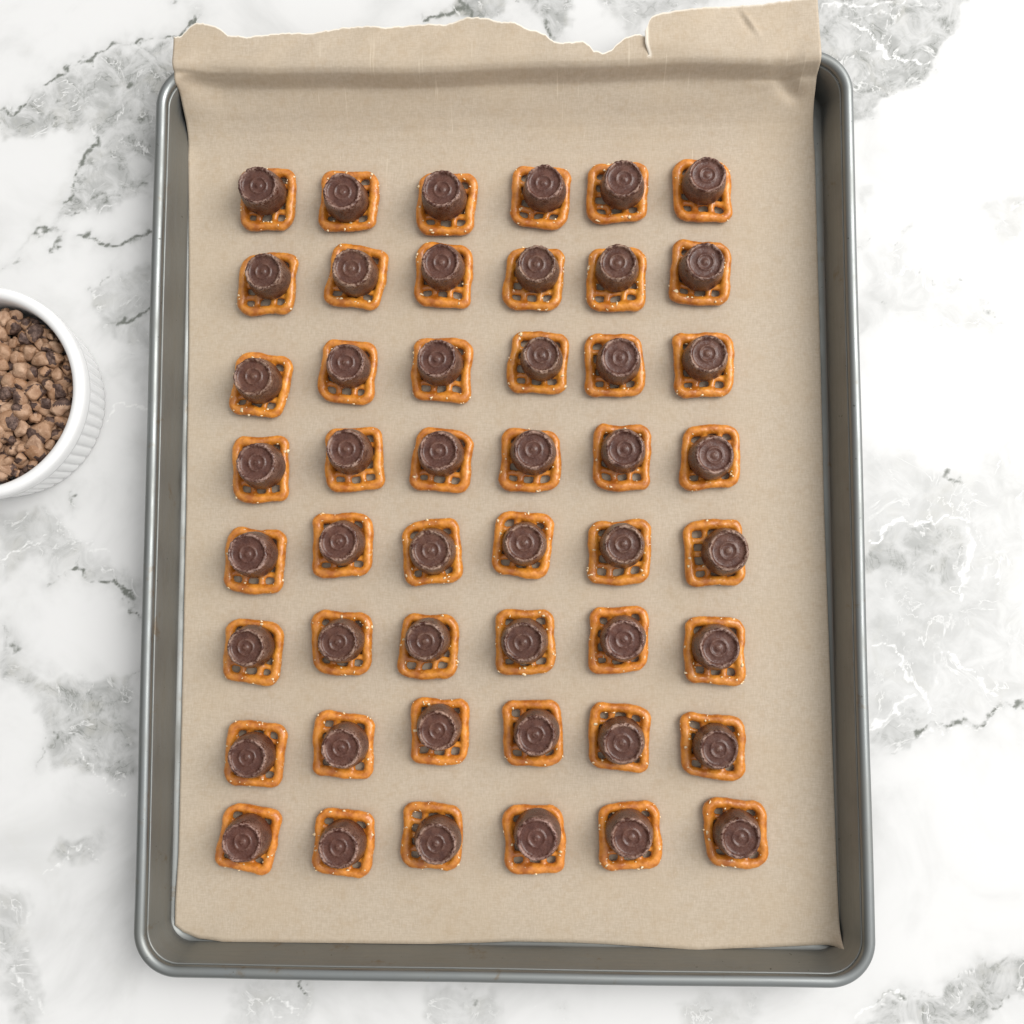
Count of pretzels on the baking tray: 48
